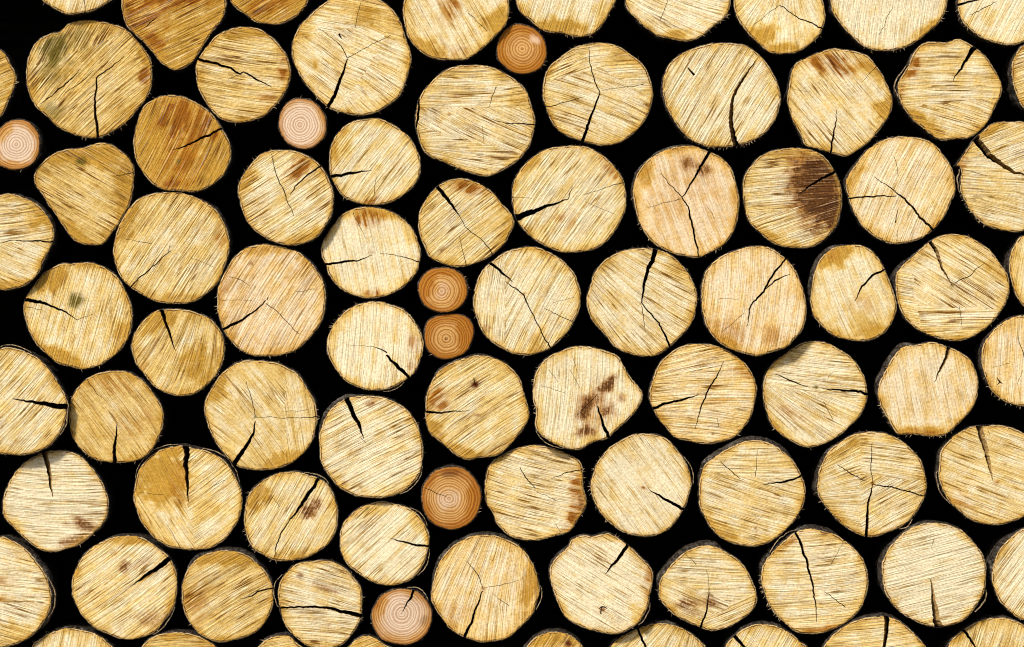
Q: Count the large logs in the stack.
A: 80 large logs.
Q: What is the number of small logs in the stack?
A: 7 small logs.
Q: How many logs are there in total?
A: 87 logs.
